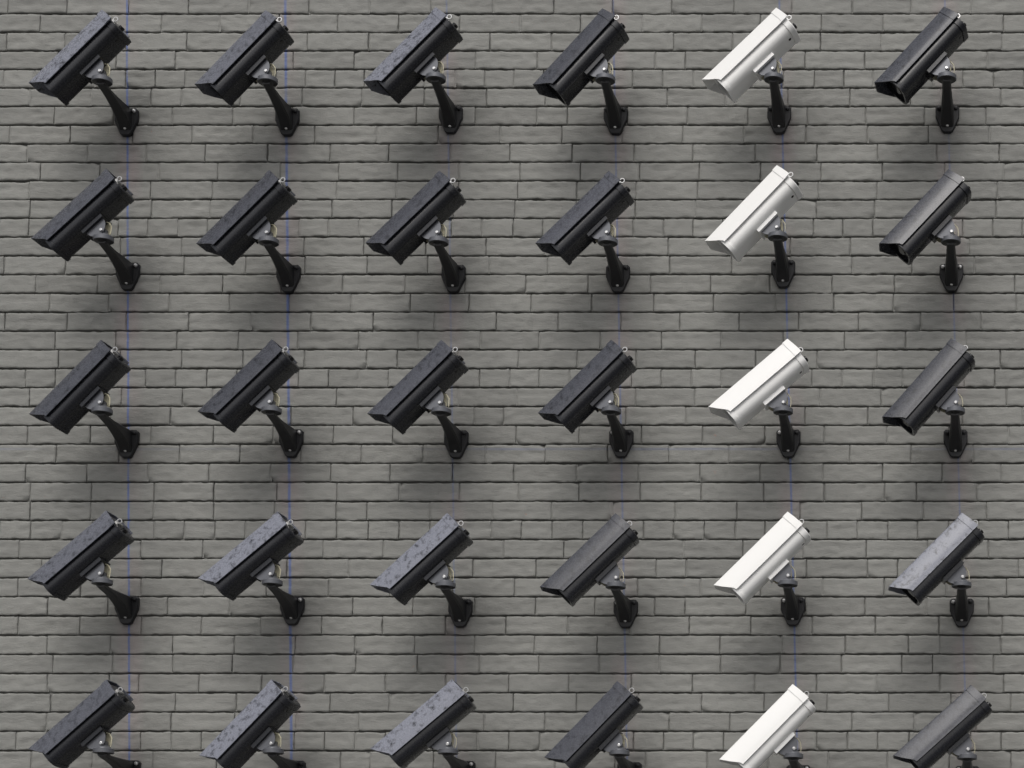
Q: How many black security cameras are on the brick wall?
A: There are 25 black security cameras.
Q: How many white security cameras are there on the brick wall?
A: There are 5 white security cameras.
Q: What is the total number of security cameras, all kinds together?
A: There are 30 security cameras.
